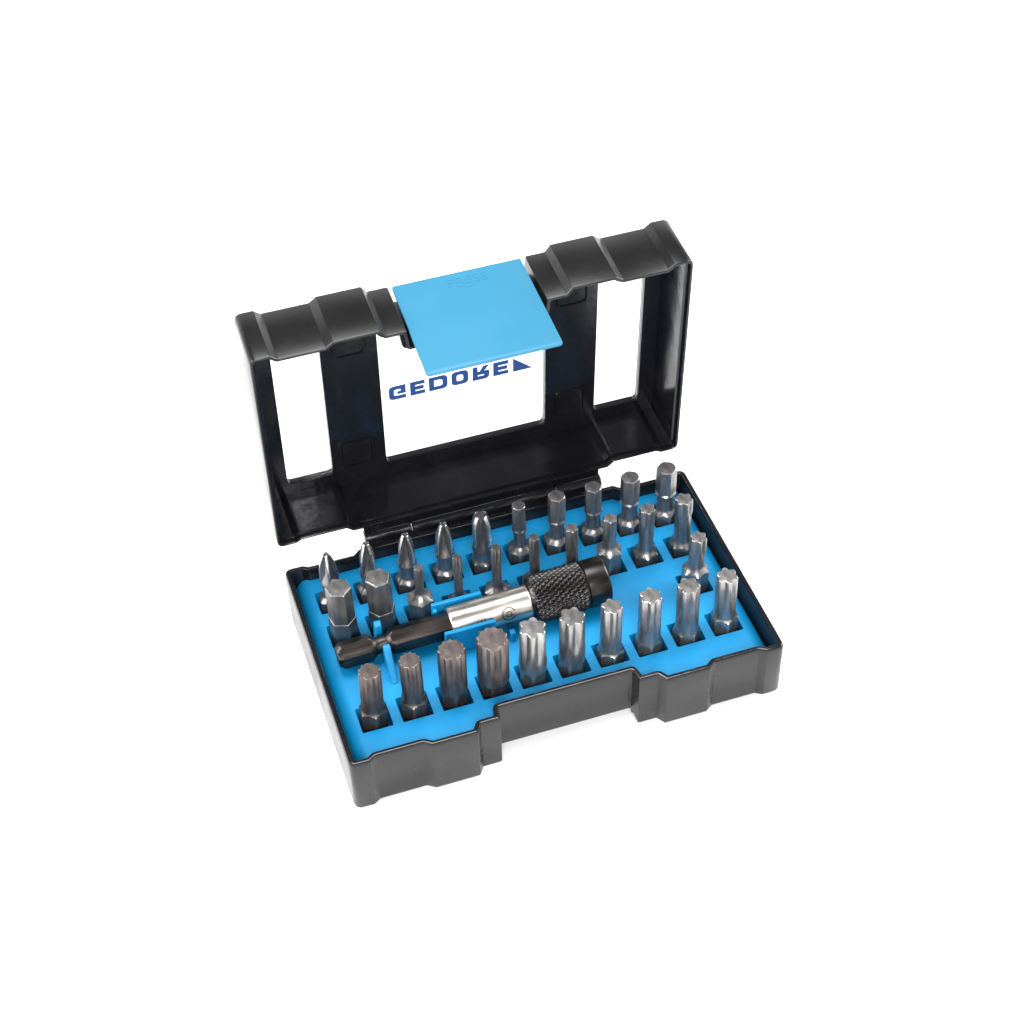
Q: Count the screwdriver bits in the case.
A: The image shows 31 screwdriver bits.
